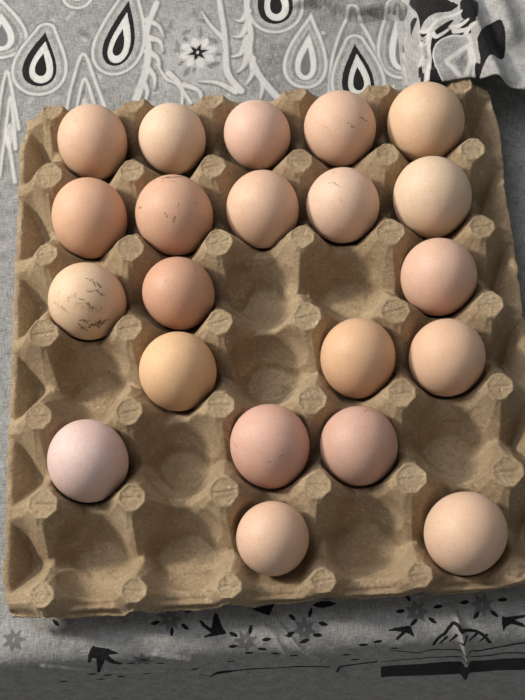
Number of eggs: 21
